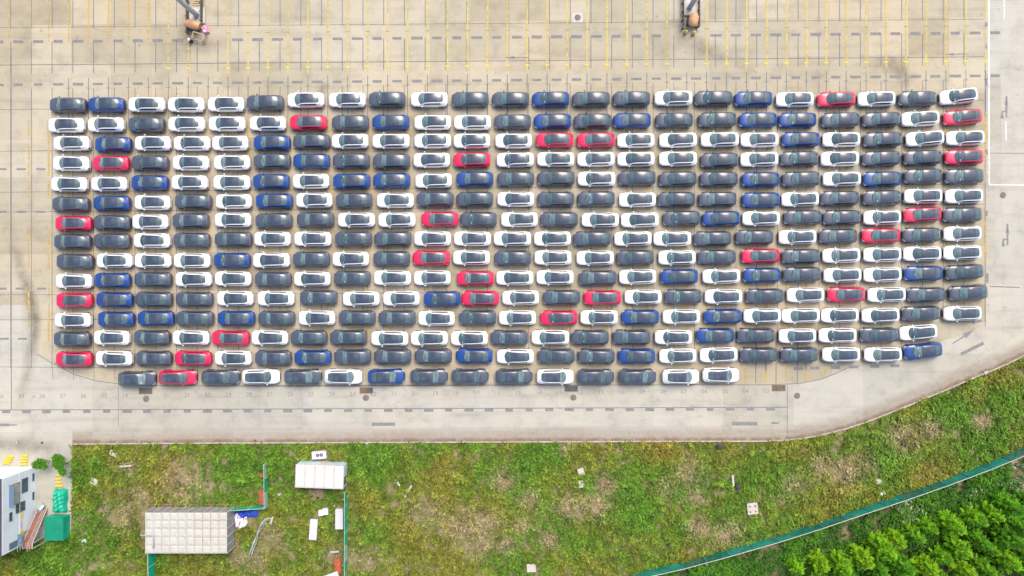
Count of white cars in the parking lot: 150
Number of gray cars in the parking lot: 120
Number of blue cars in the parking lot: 41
